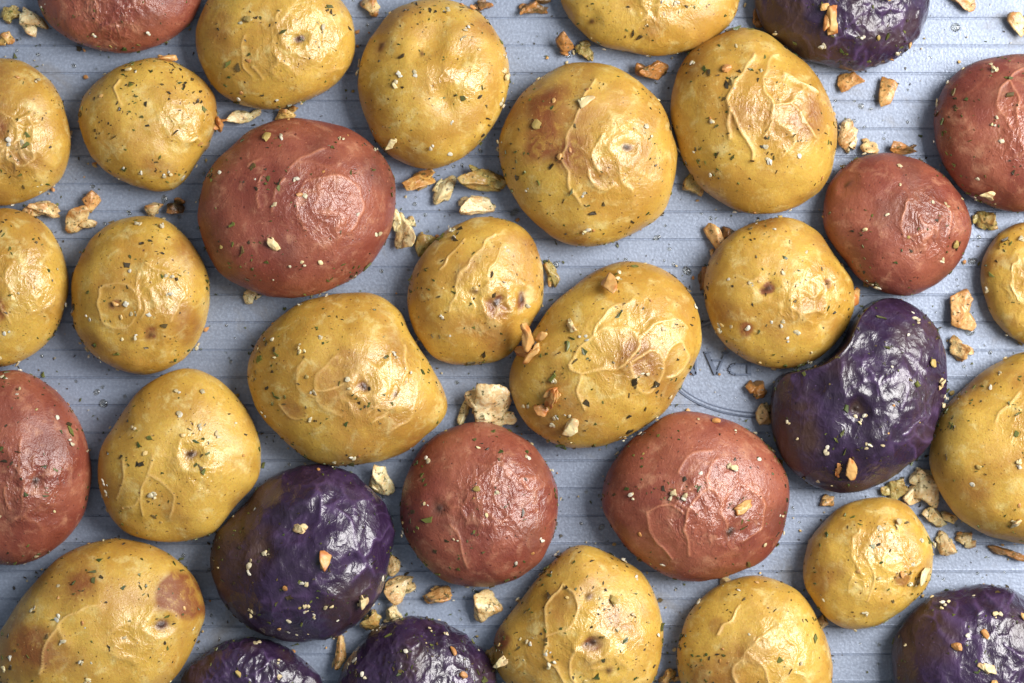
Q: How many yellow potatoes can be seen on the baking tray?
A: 20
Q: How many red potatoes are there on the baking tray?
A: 7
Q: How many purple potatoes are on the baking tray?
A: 6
